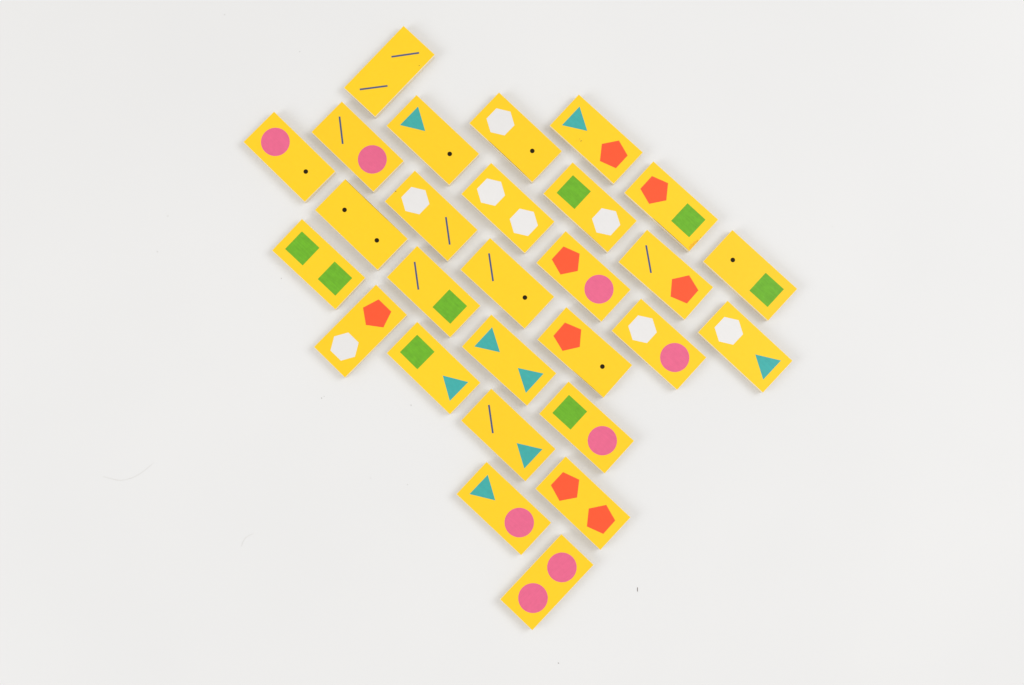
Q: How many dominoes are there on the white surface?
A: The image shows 28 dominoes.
